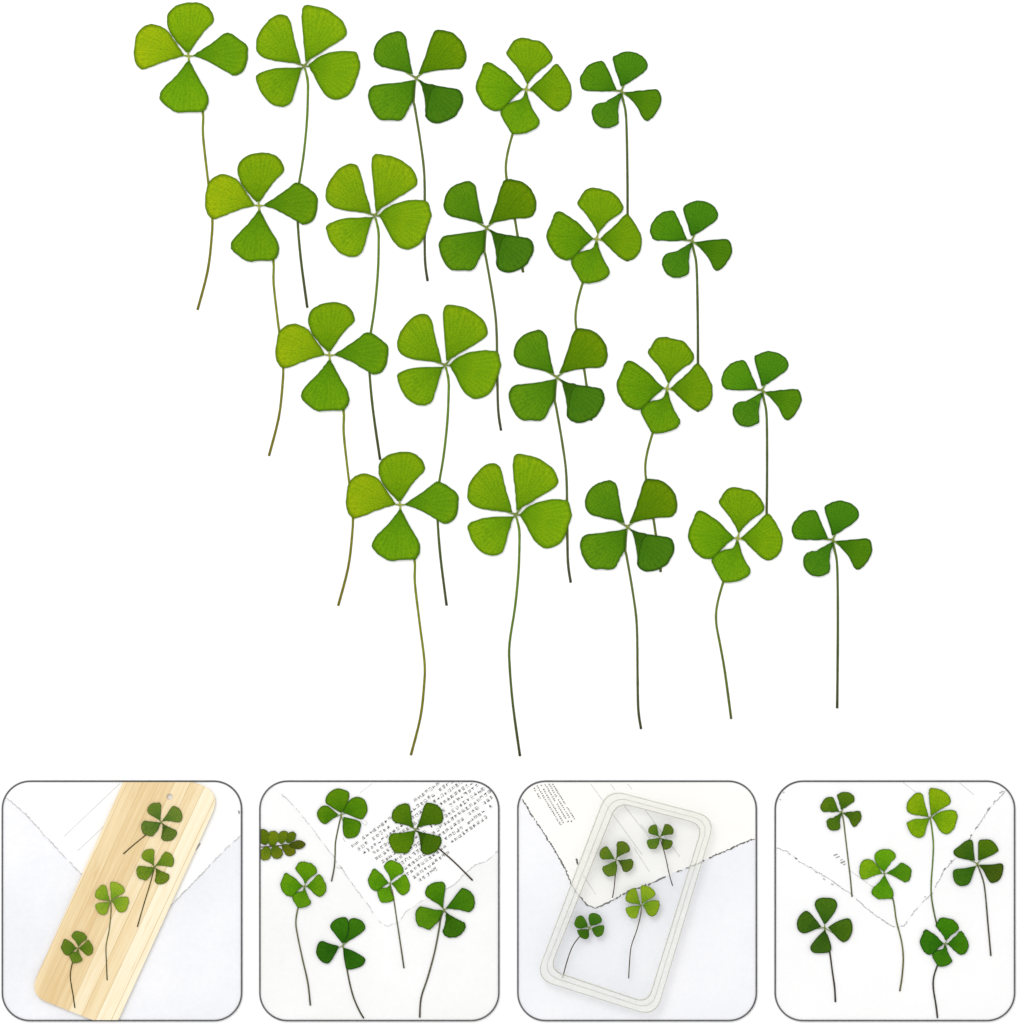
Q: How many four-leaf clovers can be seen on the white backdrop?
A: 40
